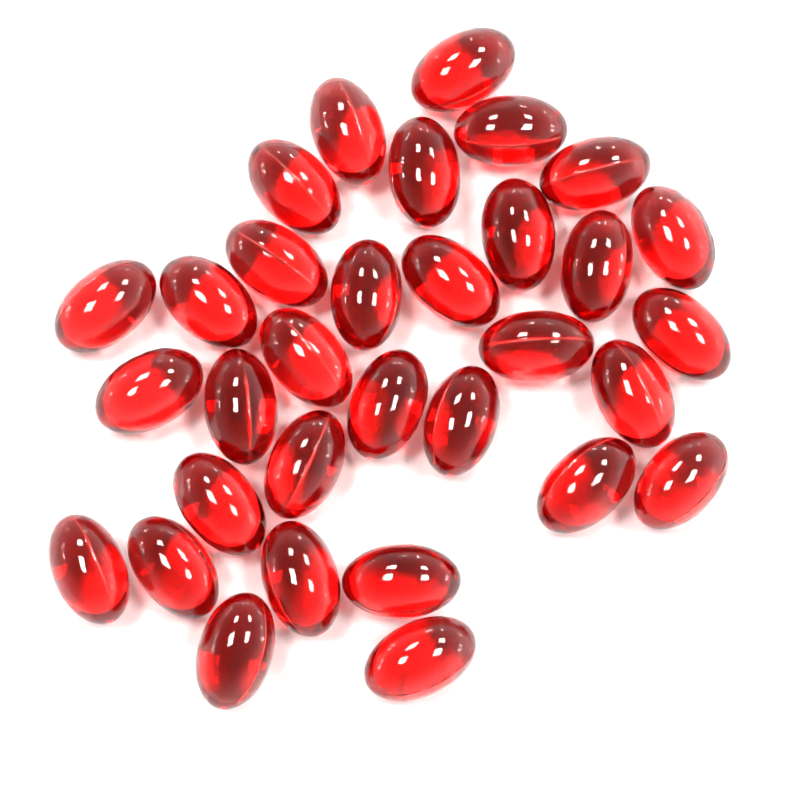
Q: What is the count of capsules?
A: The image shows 32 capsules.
